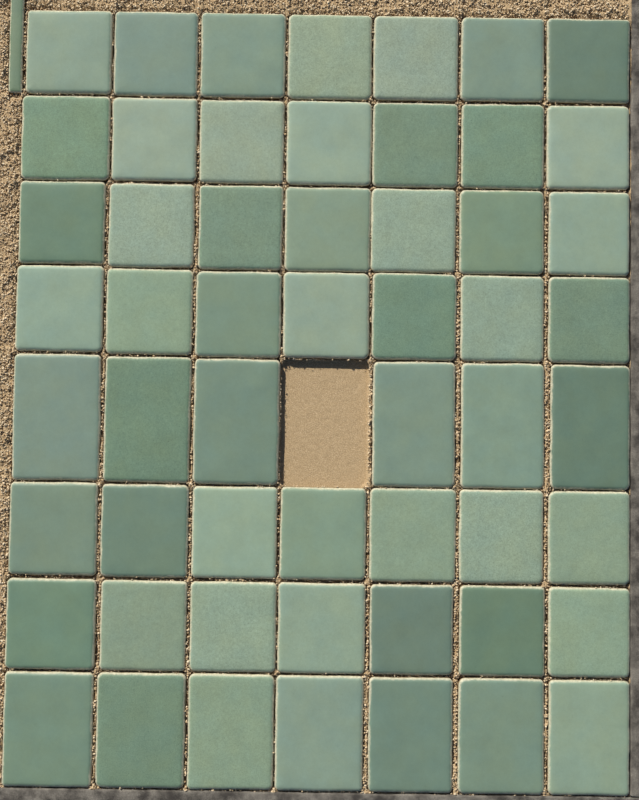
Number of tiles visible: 55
